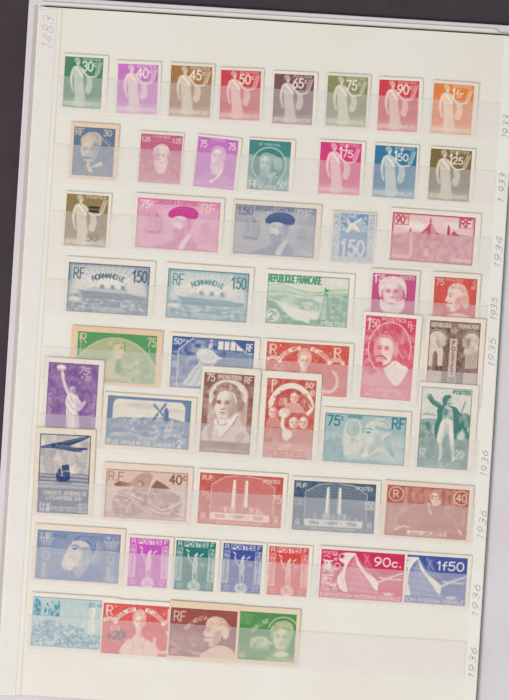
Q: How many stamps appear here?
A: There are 52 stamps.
